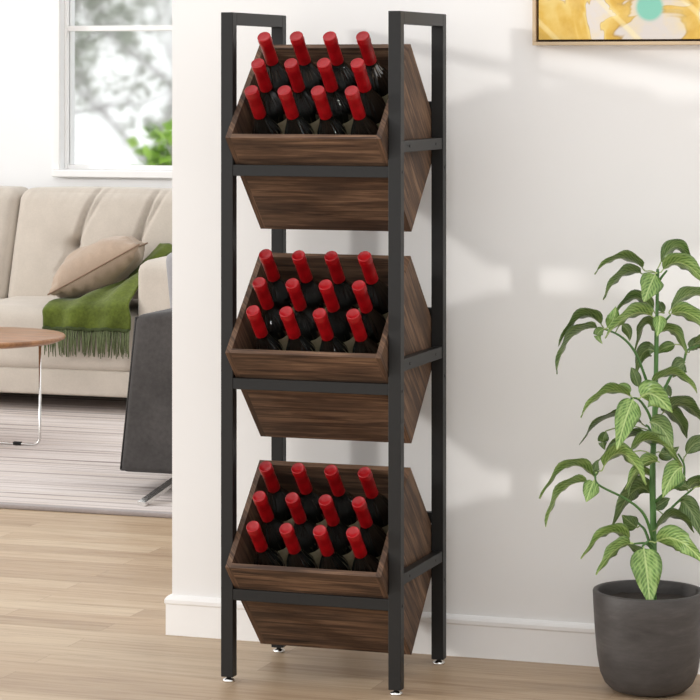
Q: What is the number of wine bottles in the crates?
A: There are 36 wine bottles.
